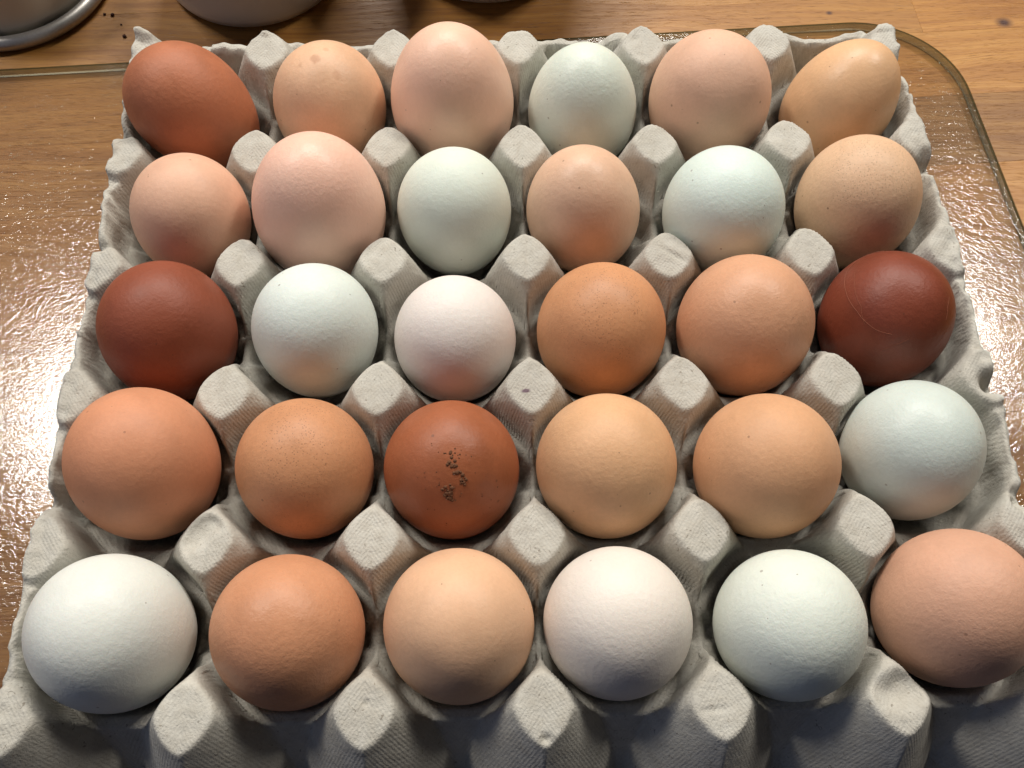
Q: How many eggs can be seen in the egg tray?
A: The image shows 30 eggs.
